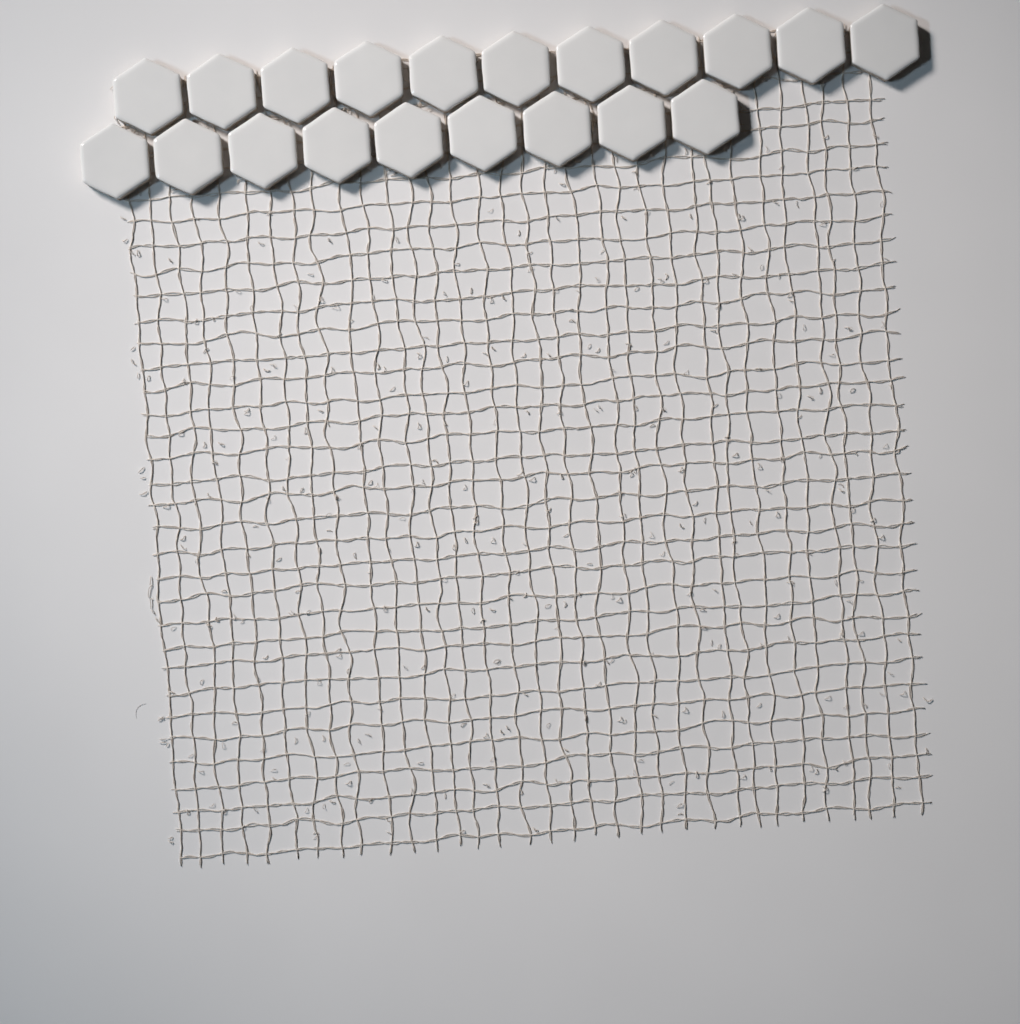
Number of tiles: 20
